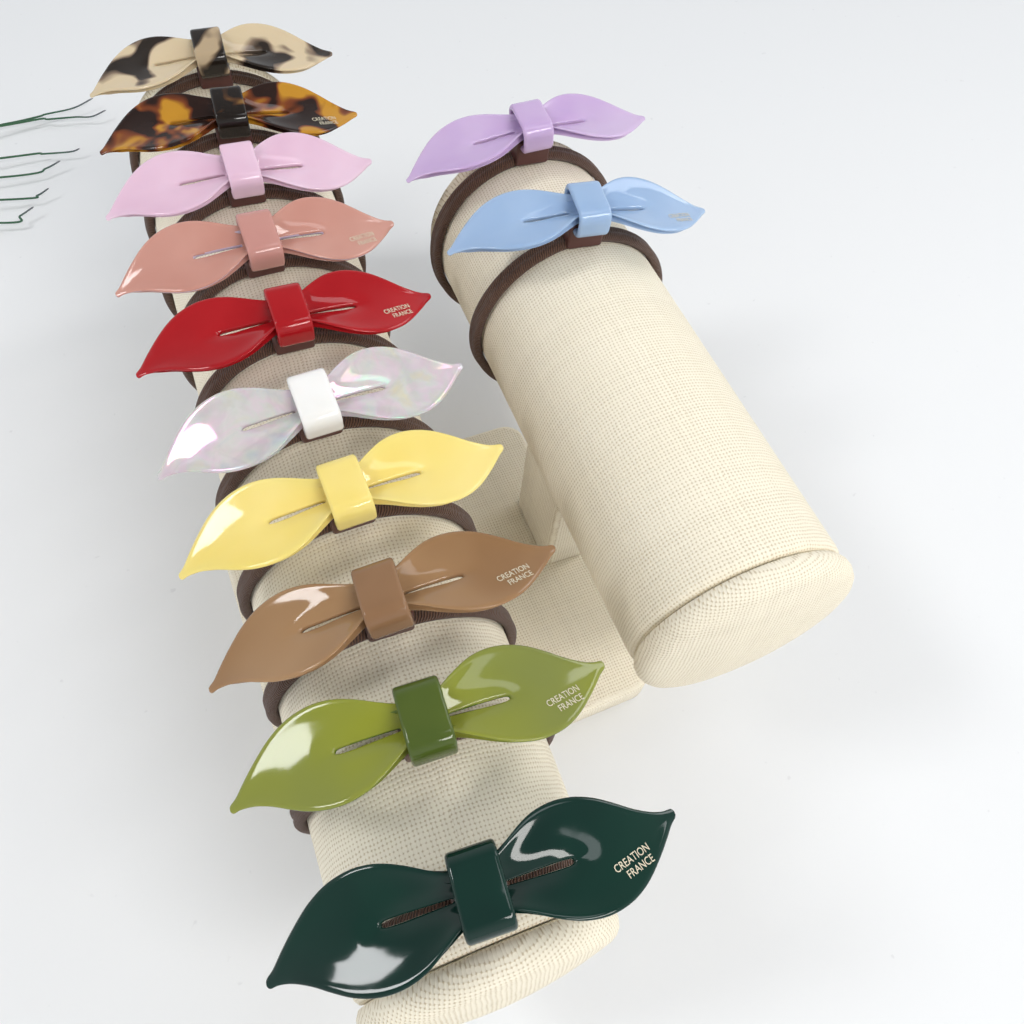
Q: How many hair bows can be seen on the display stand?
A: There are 12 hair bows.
